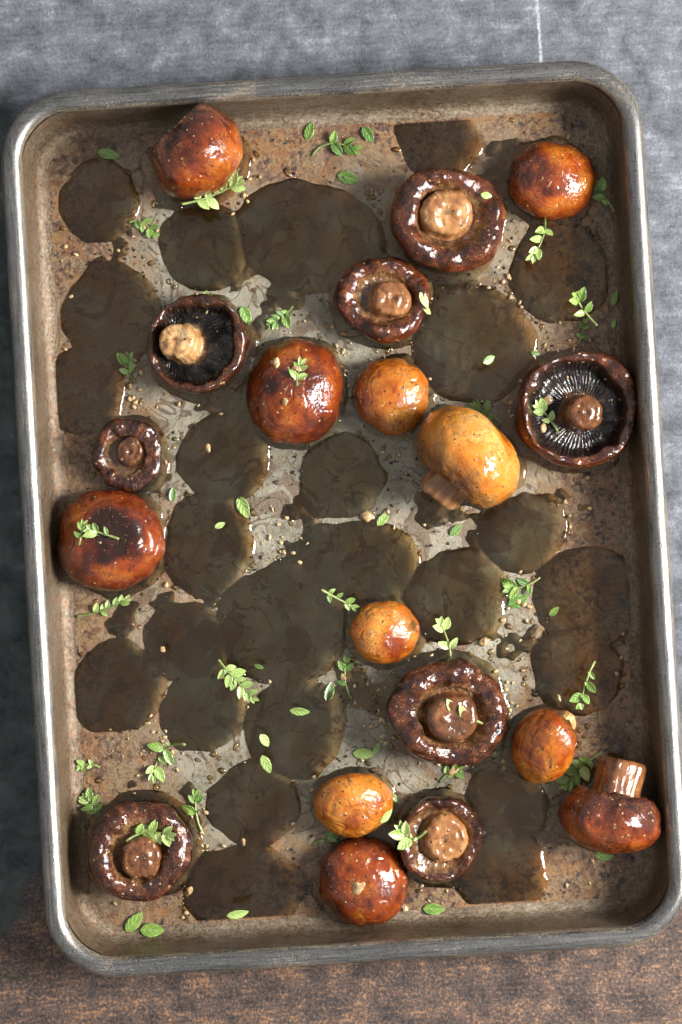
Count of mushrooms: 19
